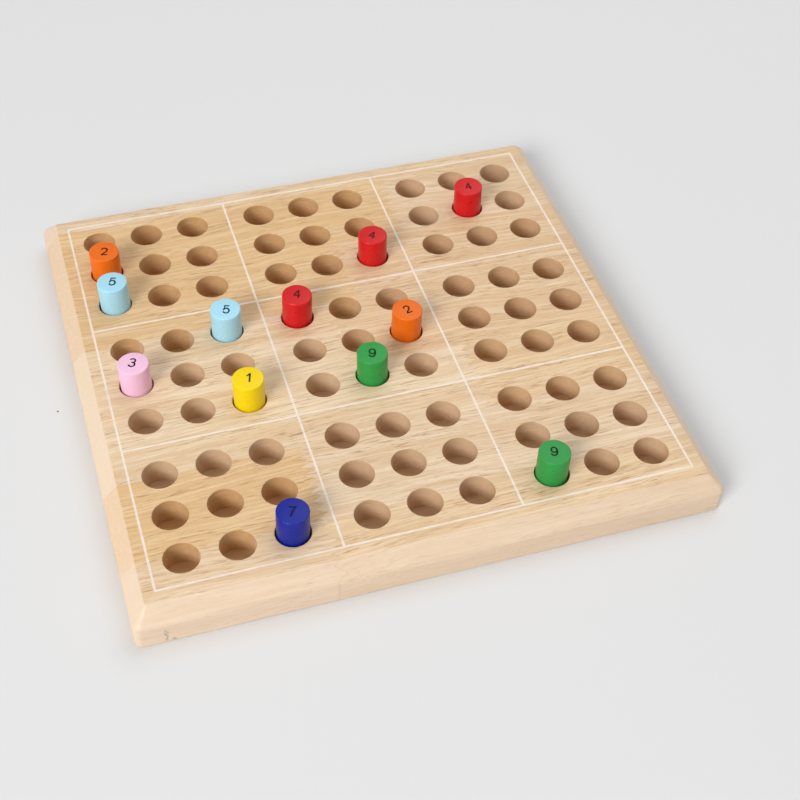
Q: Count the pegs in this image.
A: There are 12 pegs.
